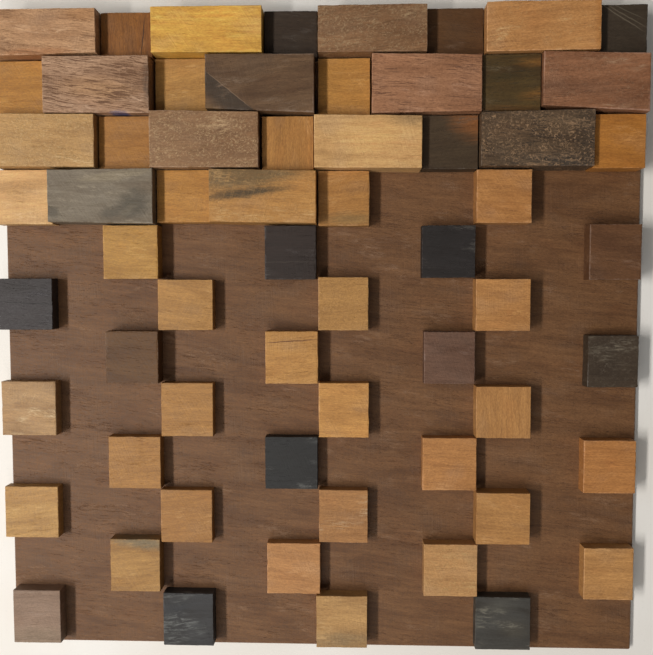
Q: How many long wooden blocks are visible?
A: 14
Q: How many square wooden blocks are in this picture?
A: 48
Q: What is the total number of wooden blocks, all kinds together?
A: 62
